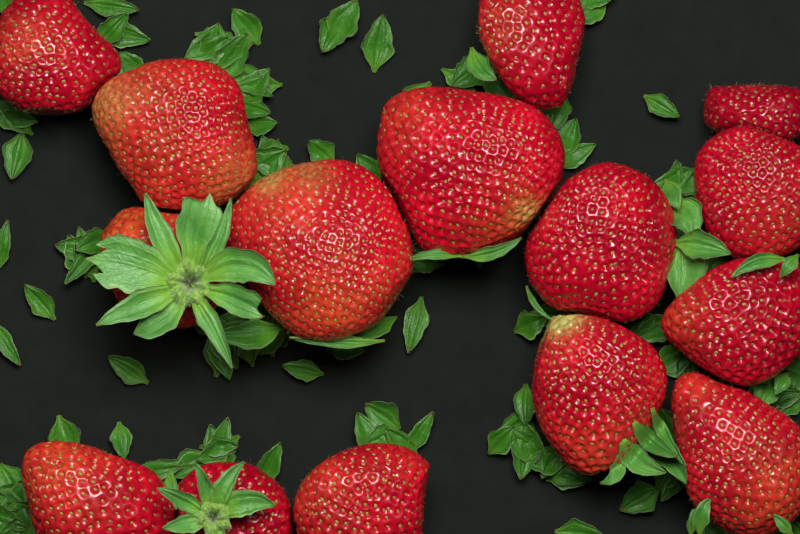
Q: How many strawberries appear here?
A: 15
